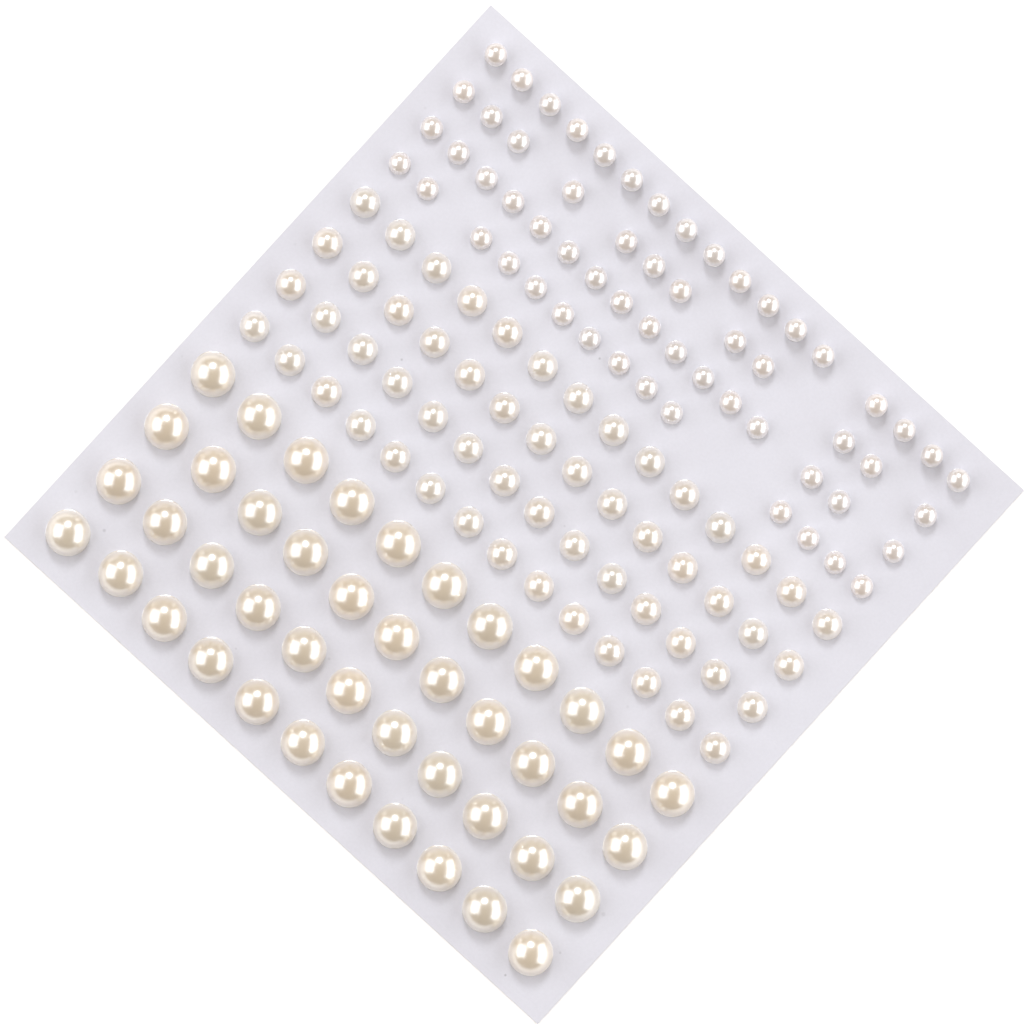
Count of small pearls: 59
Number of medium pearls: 56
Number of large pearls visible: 44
